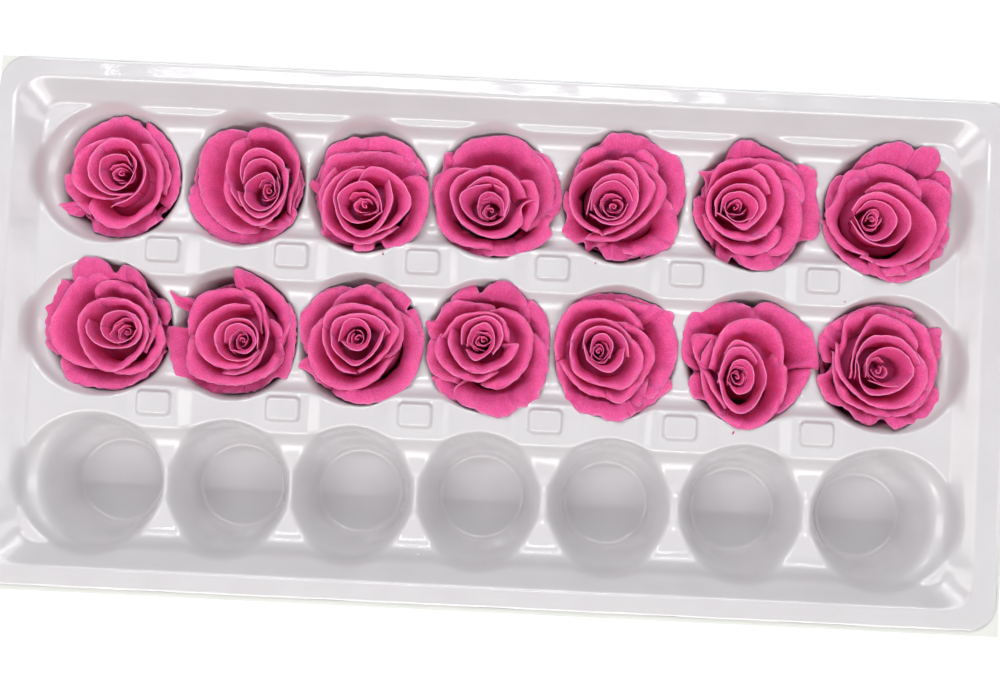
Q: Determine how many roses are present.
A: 14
